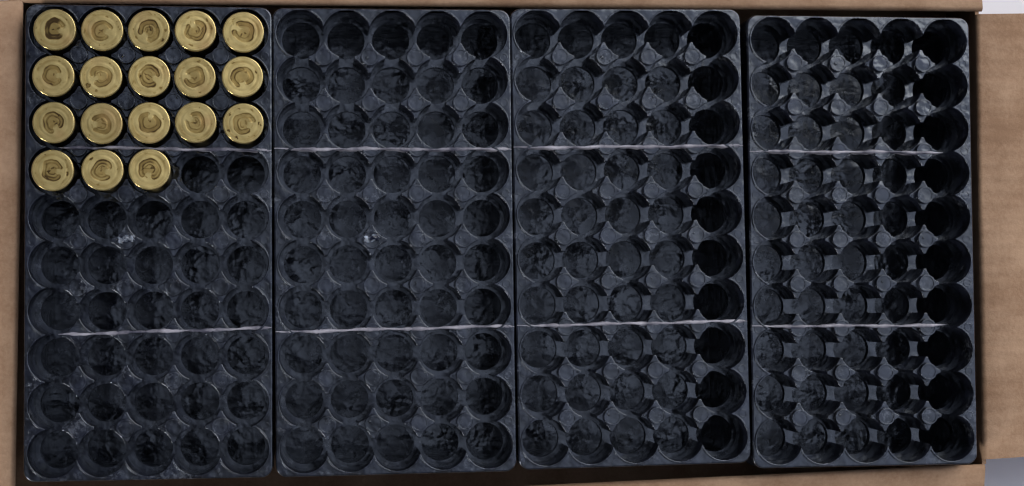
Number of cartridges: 18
